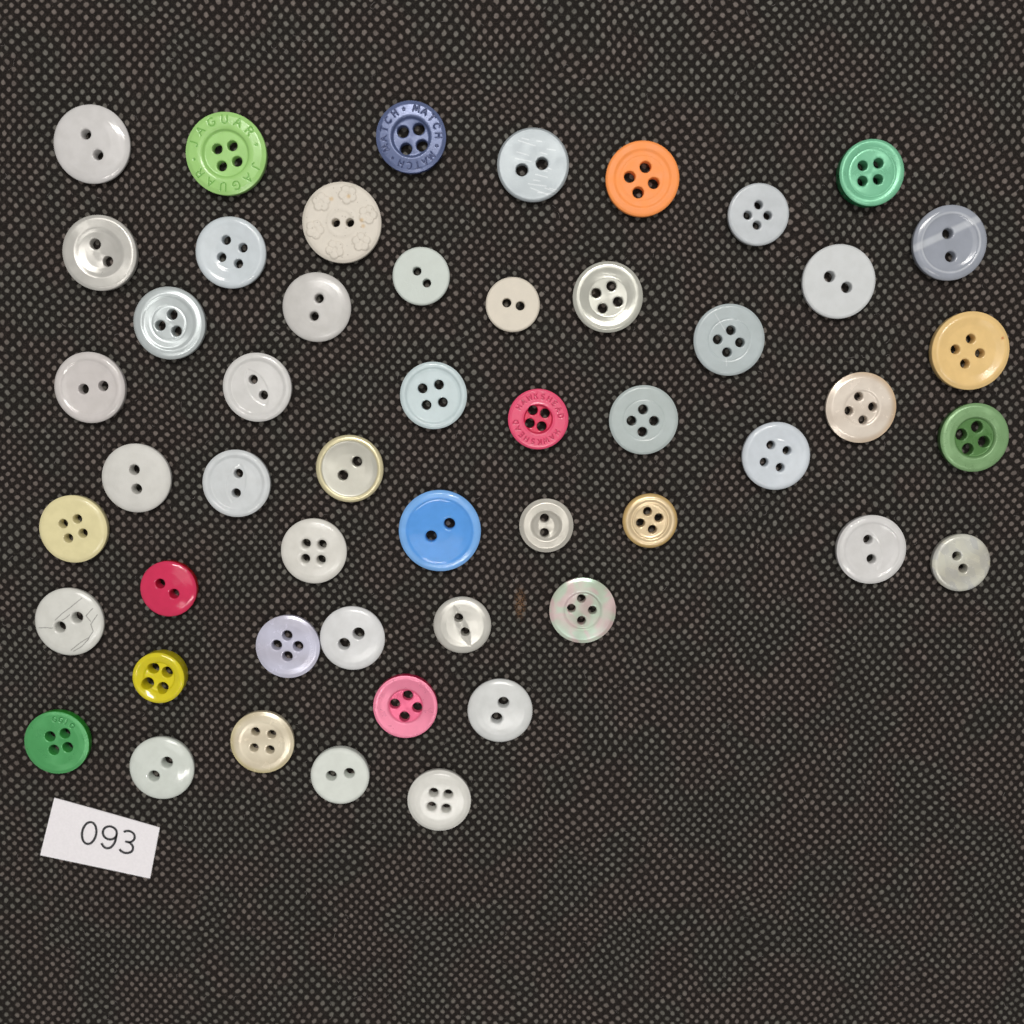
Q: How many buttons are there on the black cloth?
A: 51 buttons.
